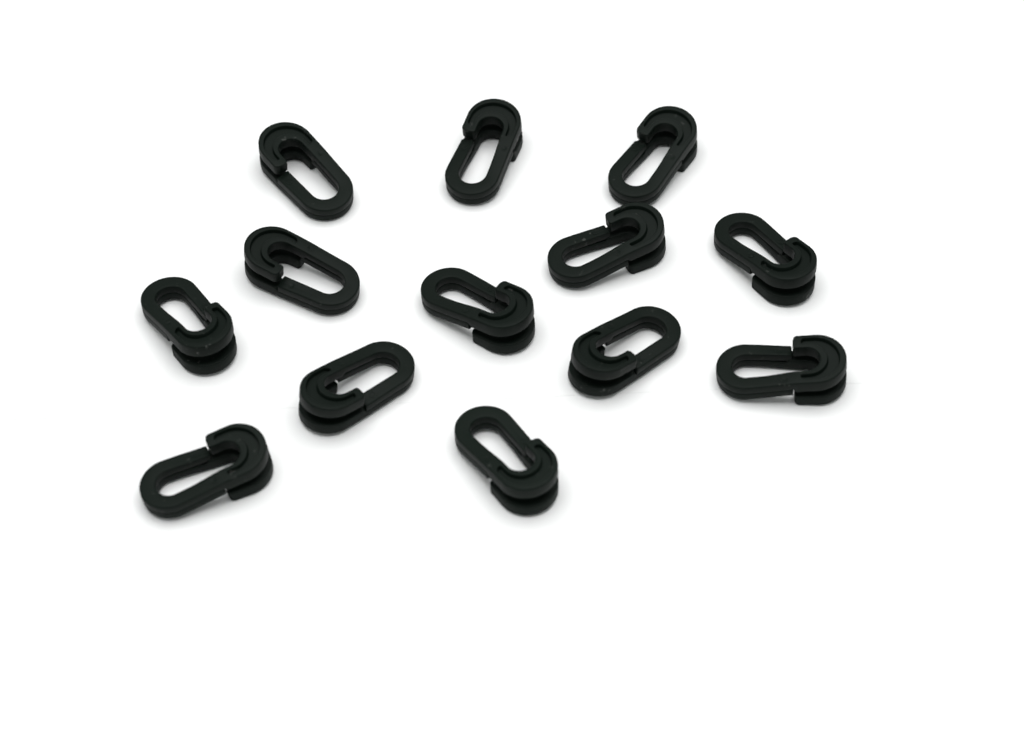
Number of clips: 13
